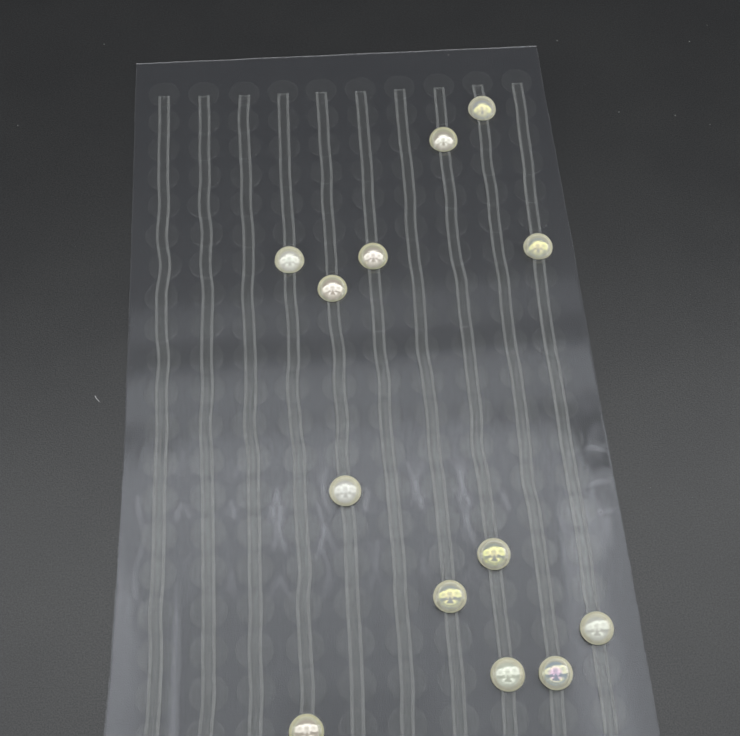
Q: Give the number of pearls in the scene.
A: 13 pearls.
